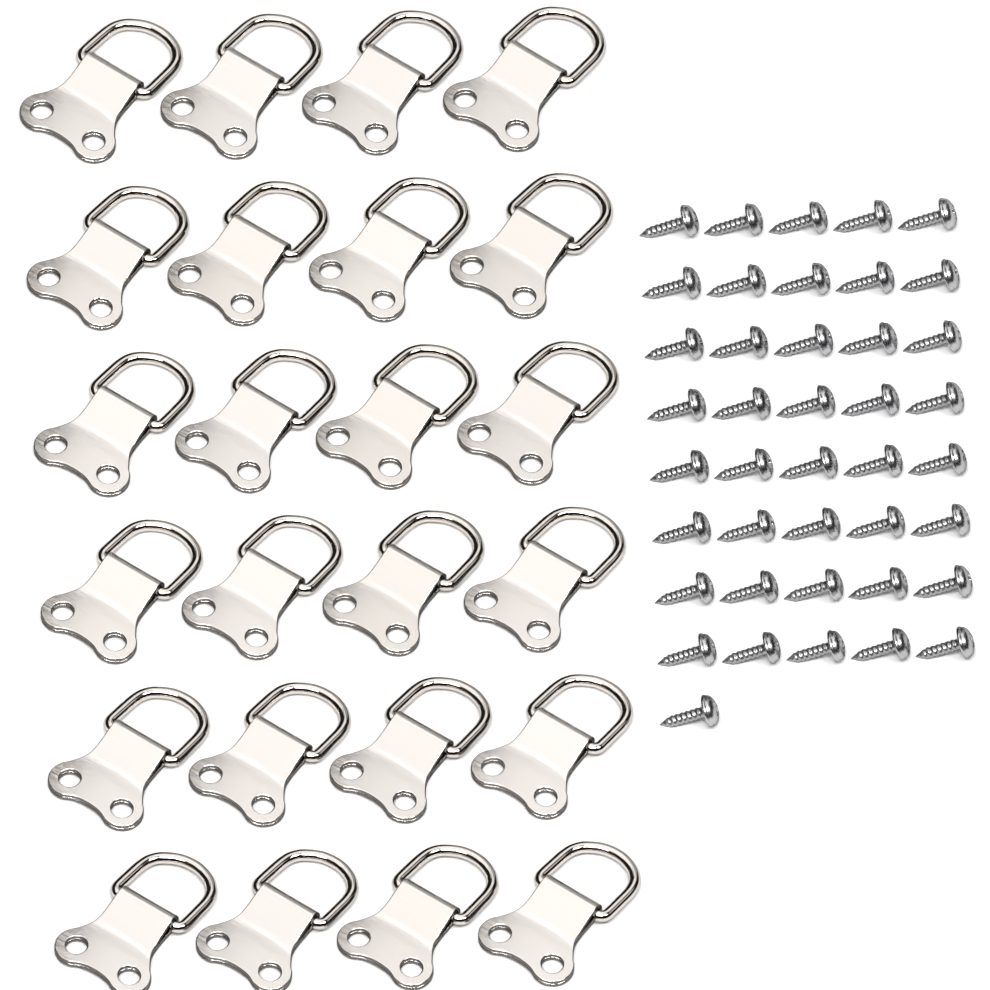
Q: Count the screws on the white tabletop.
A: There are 41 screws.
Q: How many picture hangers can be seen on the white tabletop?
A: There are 24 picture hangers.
